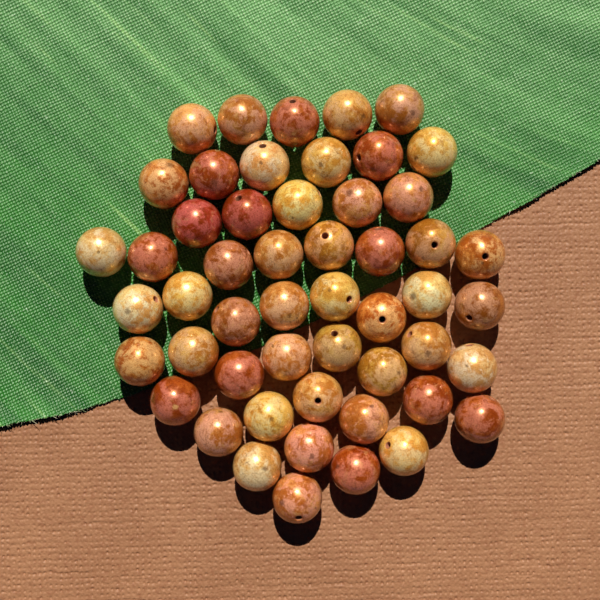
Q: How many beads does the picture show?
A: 52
